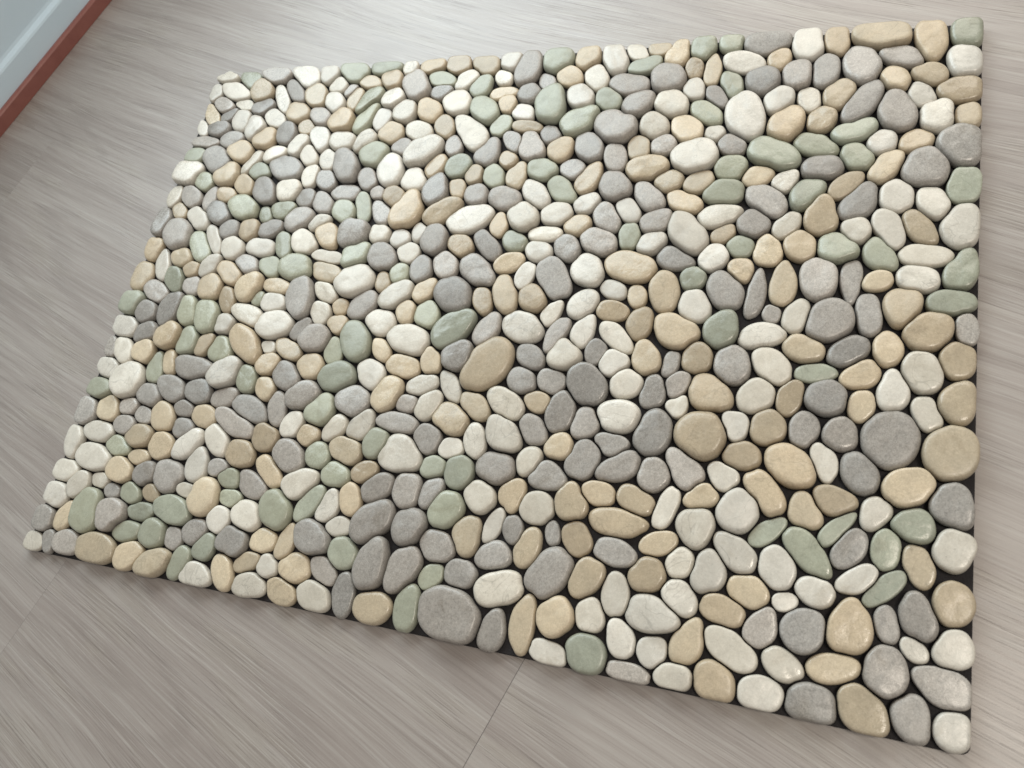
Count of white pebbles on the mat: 195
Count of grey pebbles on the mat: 195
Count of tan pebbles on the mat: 188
